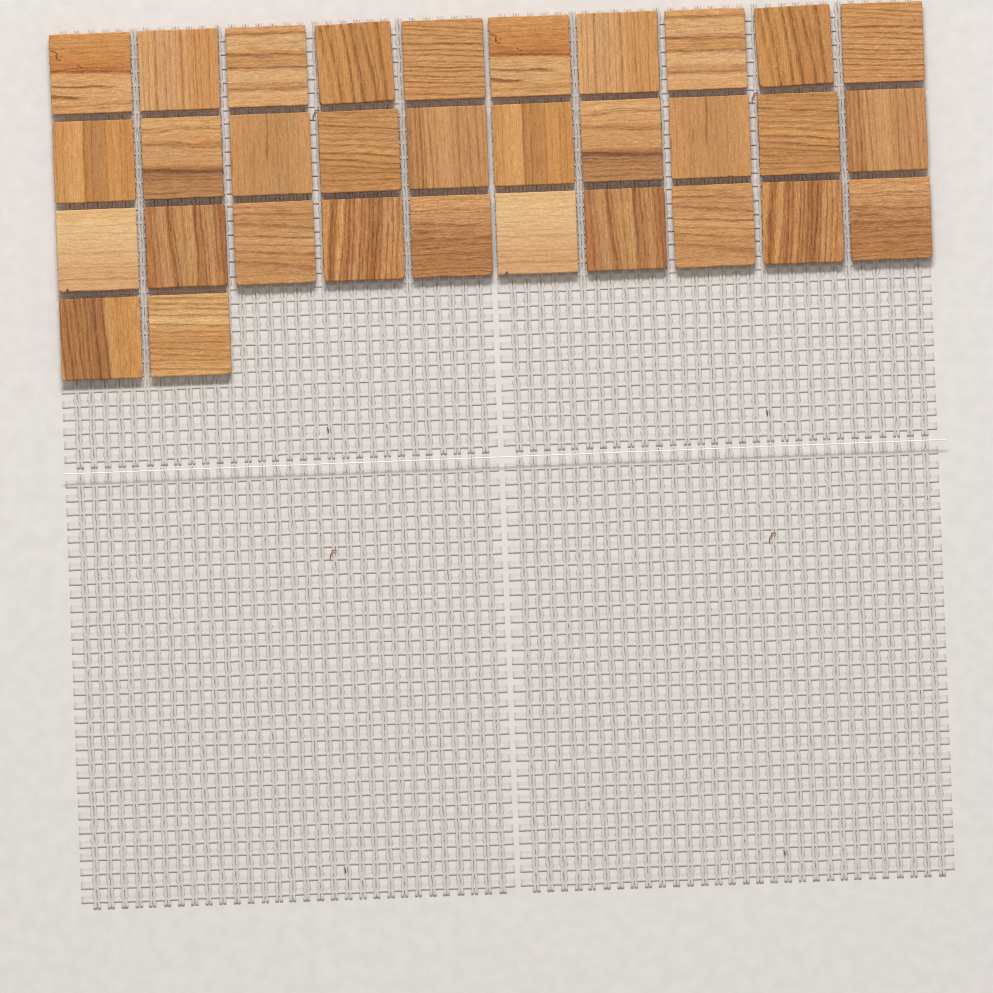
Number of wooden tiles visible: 32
